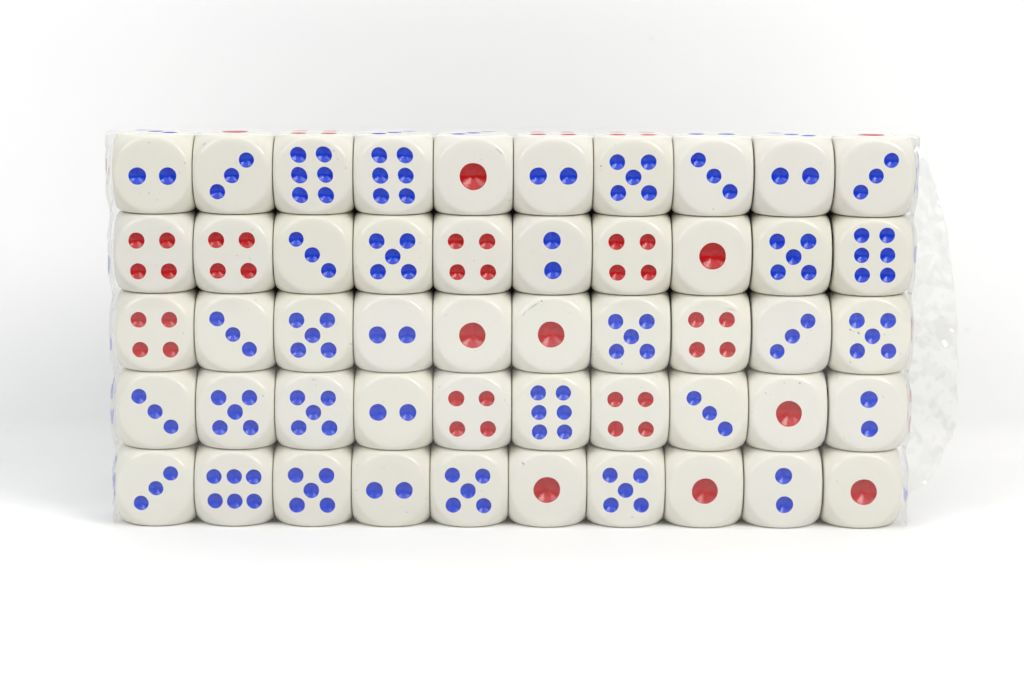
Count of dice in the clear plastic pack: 50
